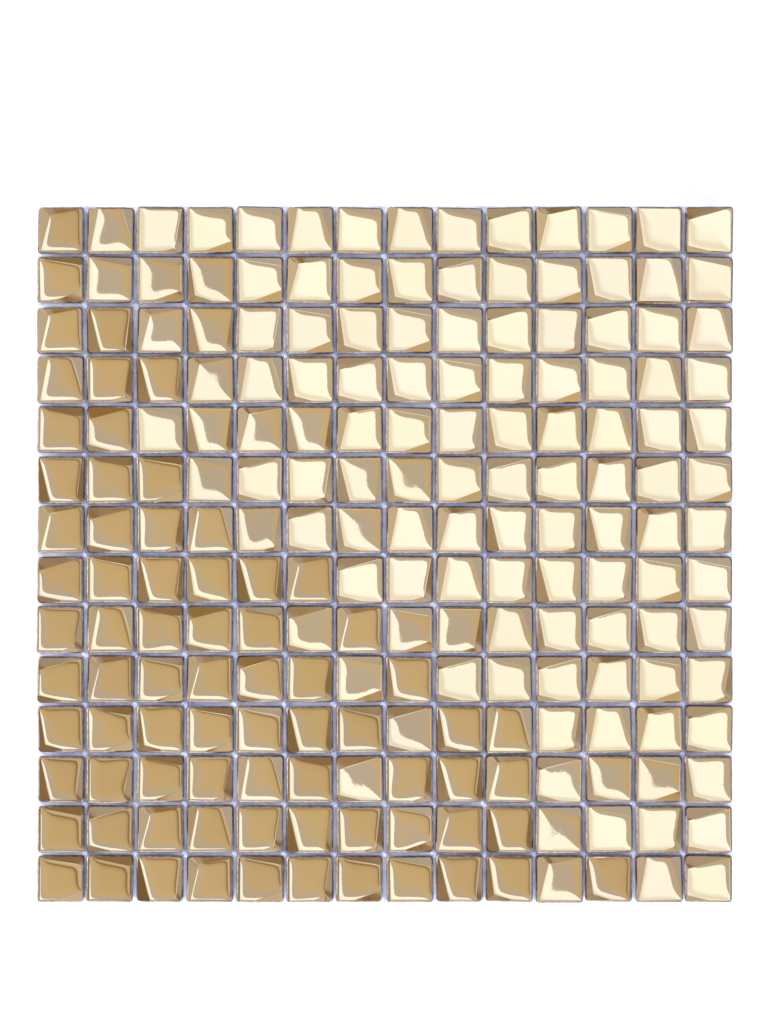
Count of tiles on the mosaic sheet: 196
